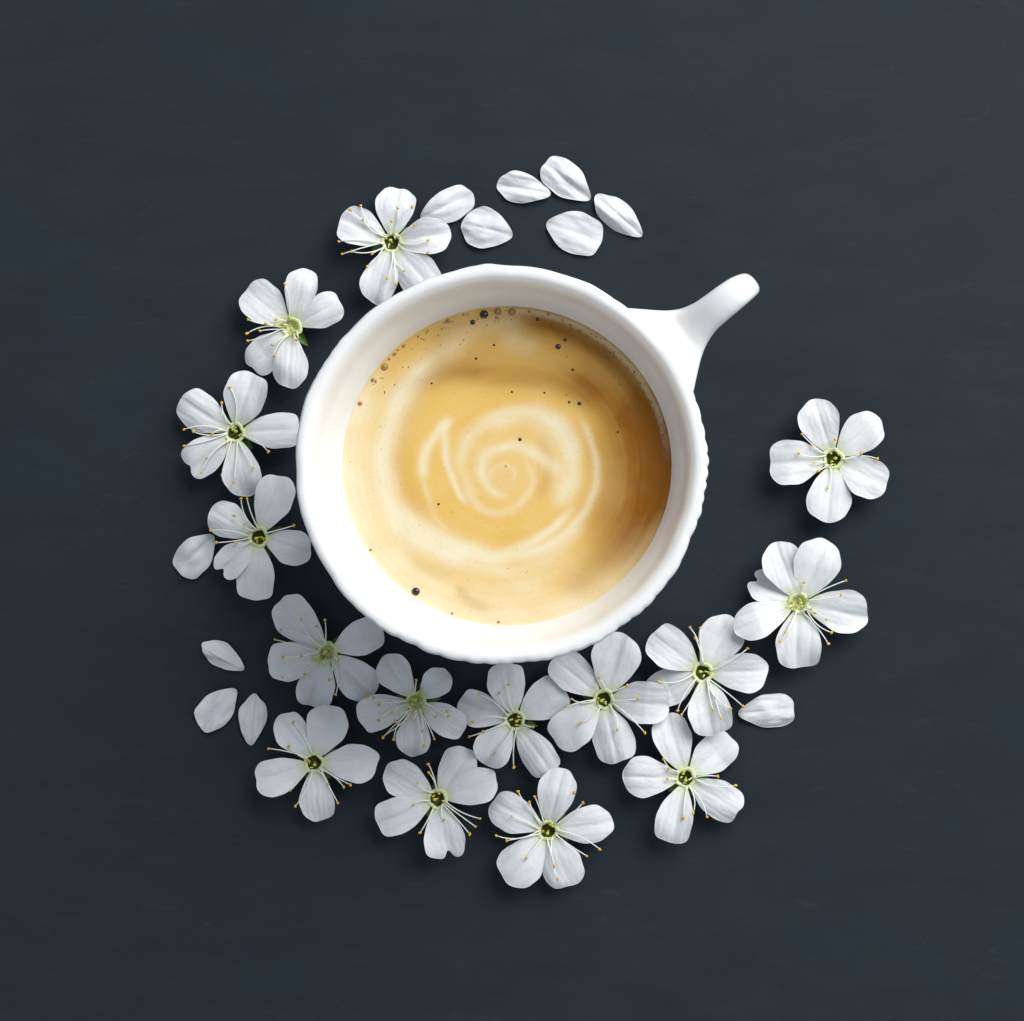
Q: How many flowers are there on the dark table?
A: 15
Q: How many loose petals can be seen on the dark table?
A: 11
